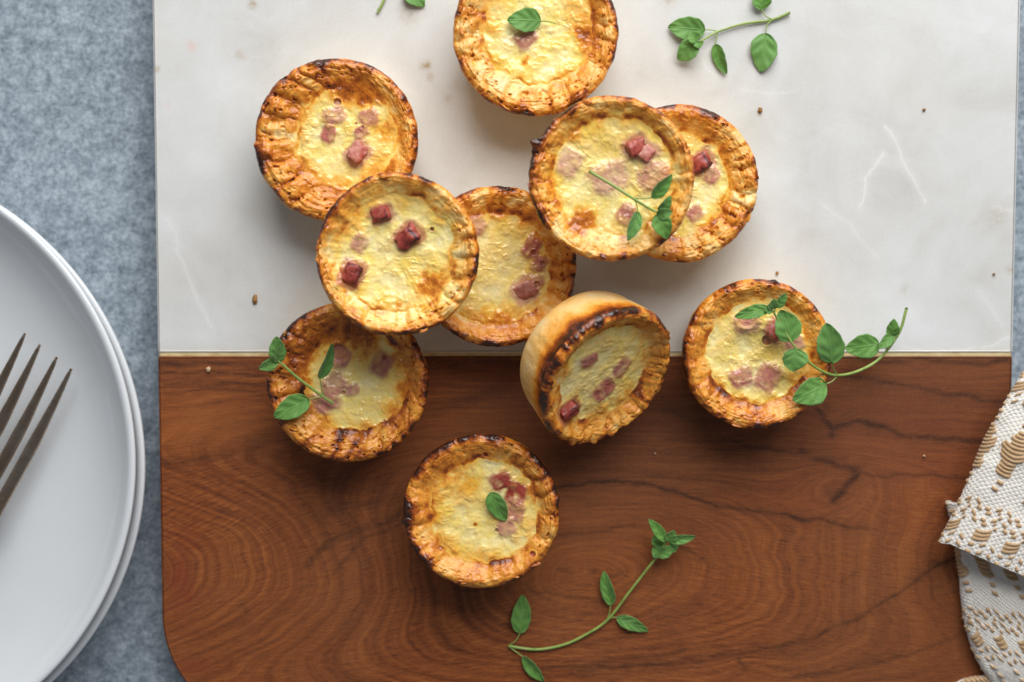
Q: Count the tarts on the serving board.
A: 10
